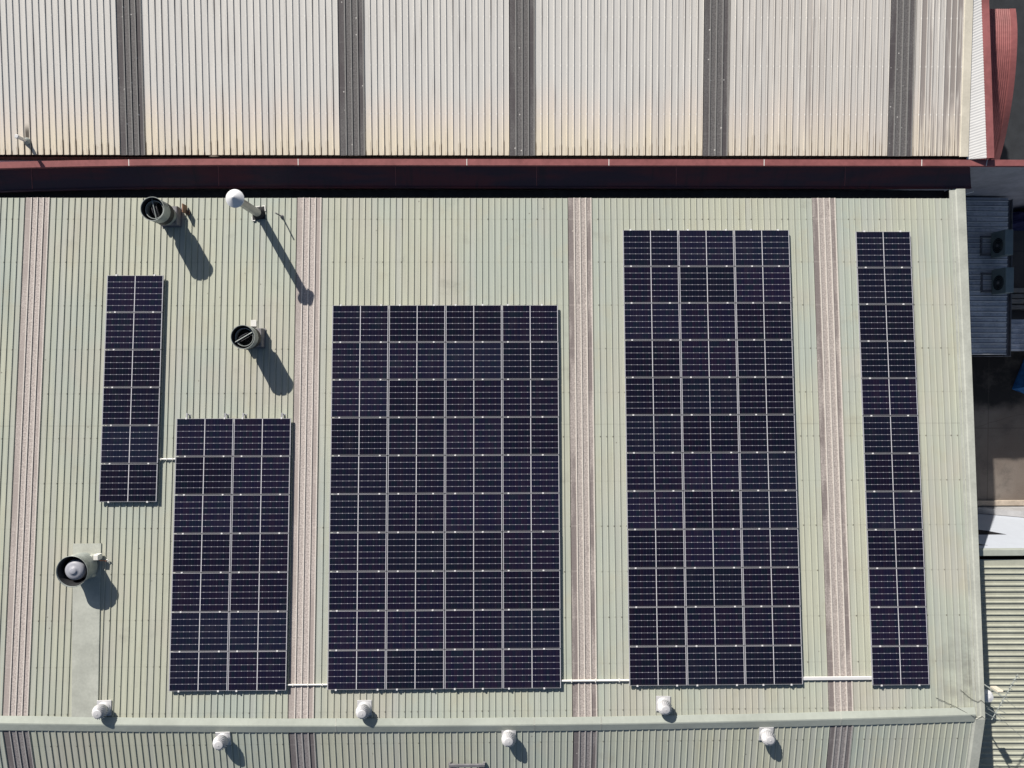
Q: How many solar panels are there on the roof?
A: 108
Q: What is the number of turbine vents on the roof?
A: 6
